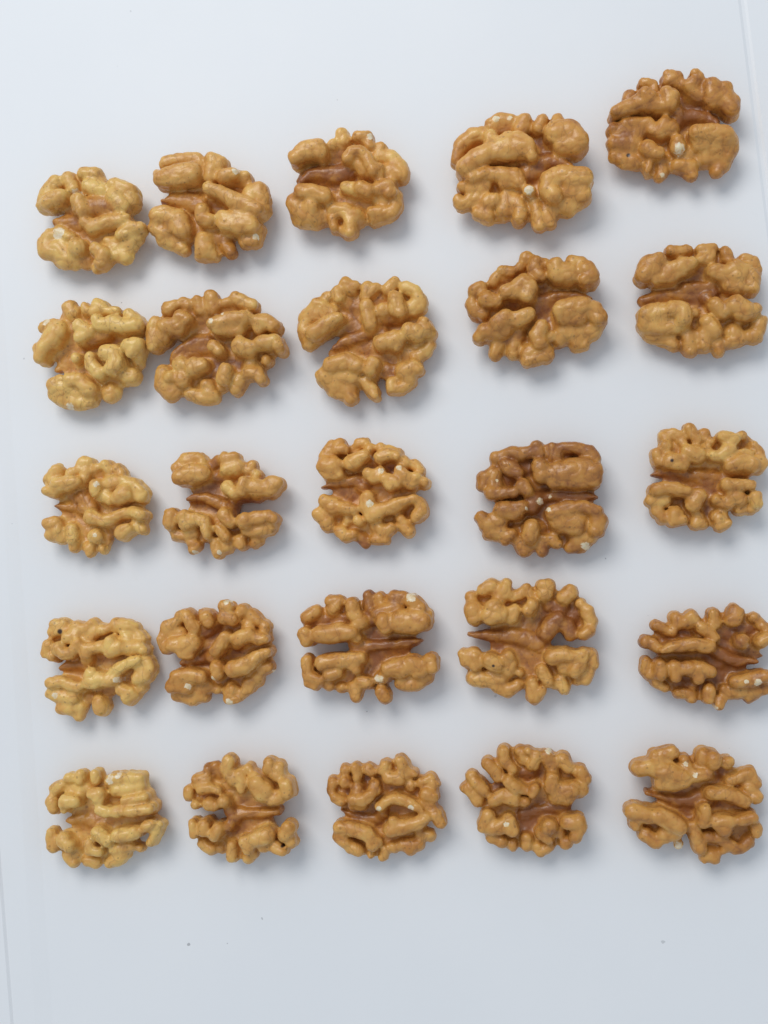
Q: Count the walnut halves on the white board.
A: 25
